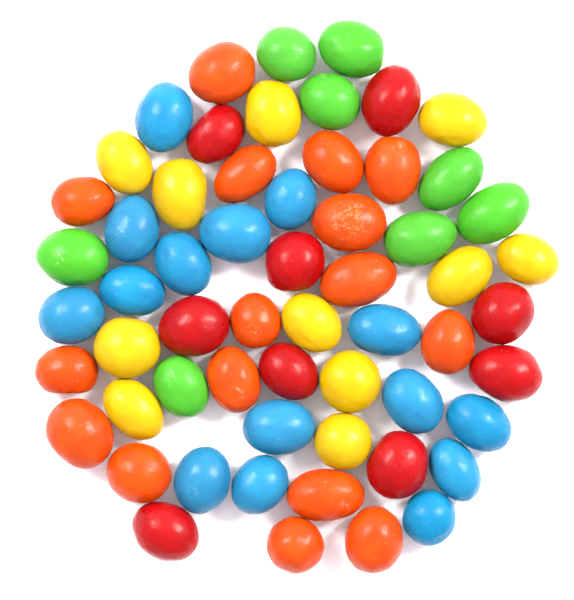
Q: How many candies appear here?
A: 59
